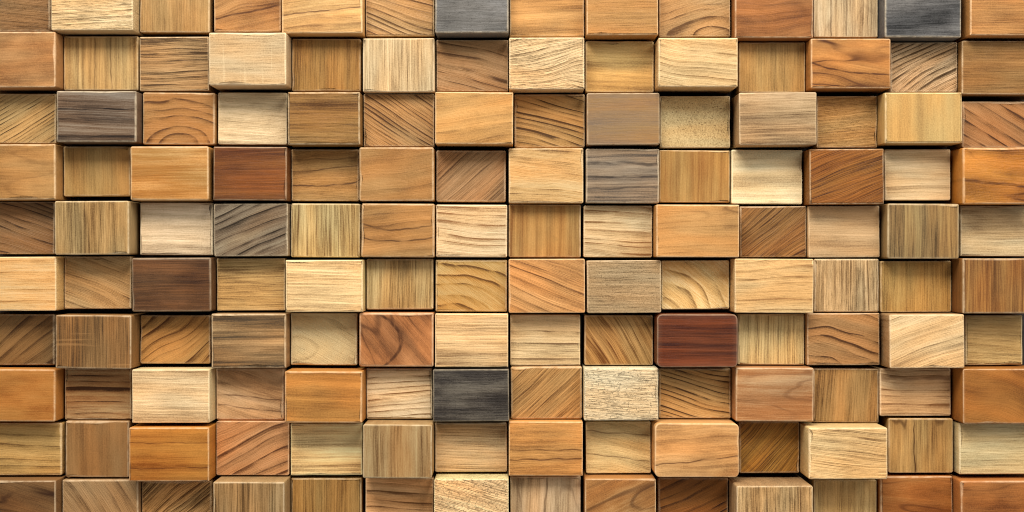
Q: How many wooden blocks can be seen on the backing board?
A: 140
